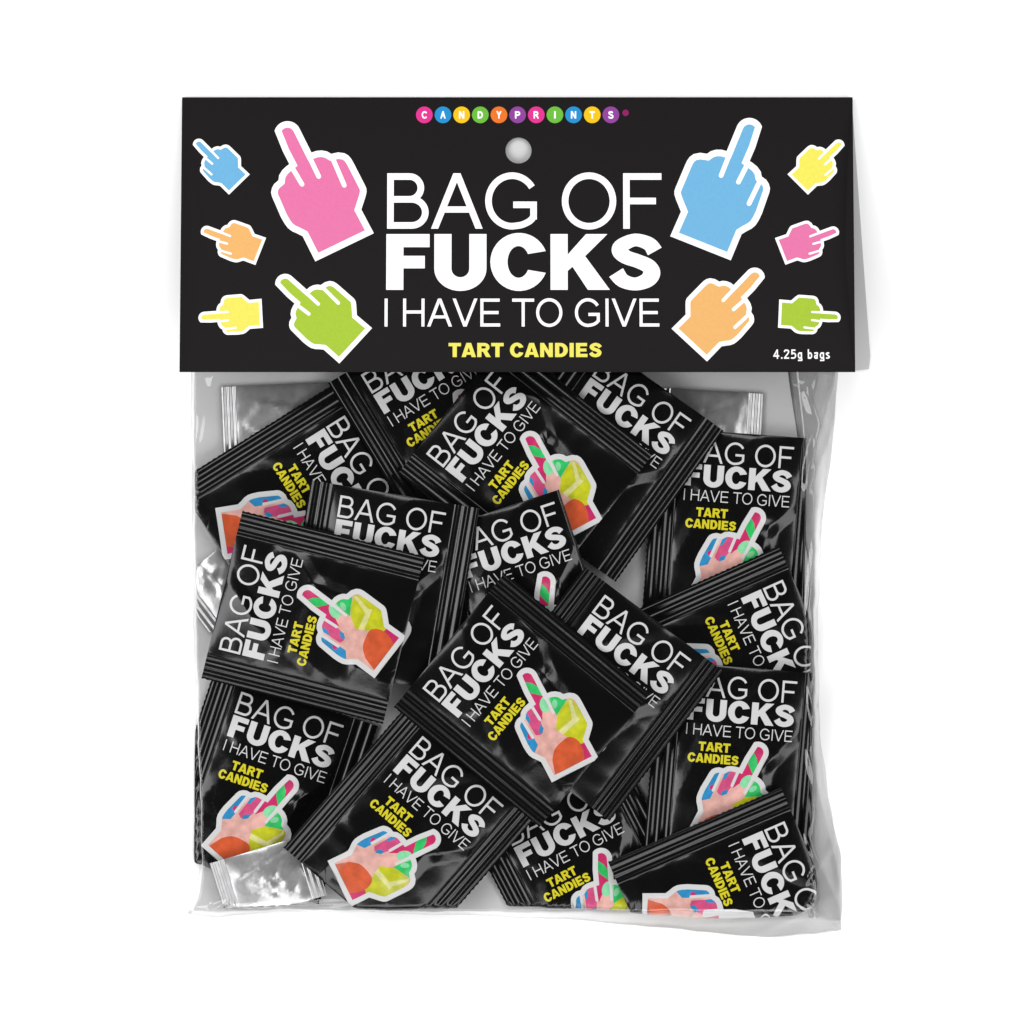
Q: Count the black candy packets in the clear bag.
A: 16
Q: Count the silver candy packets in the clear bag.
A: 4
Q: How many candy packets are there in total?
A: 20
